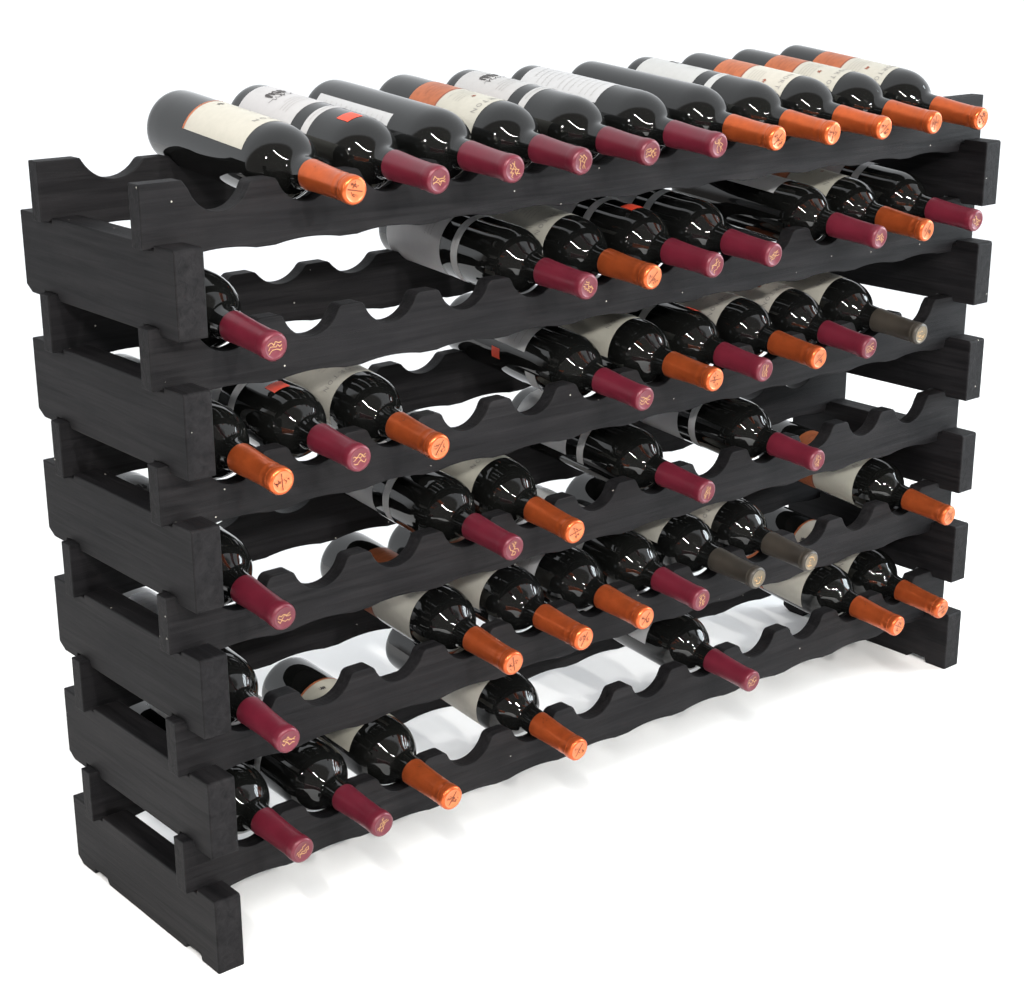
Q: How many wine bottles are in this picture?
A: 48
